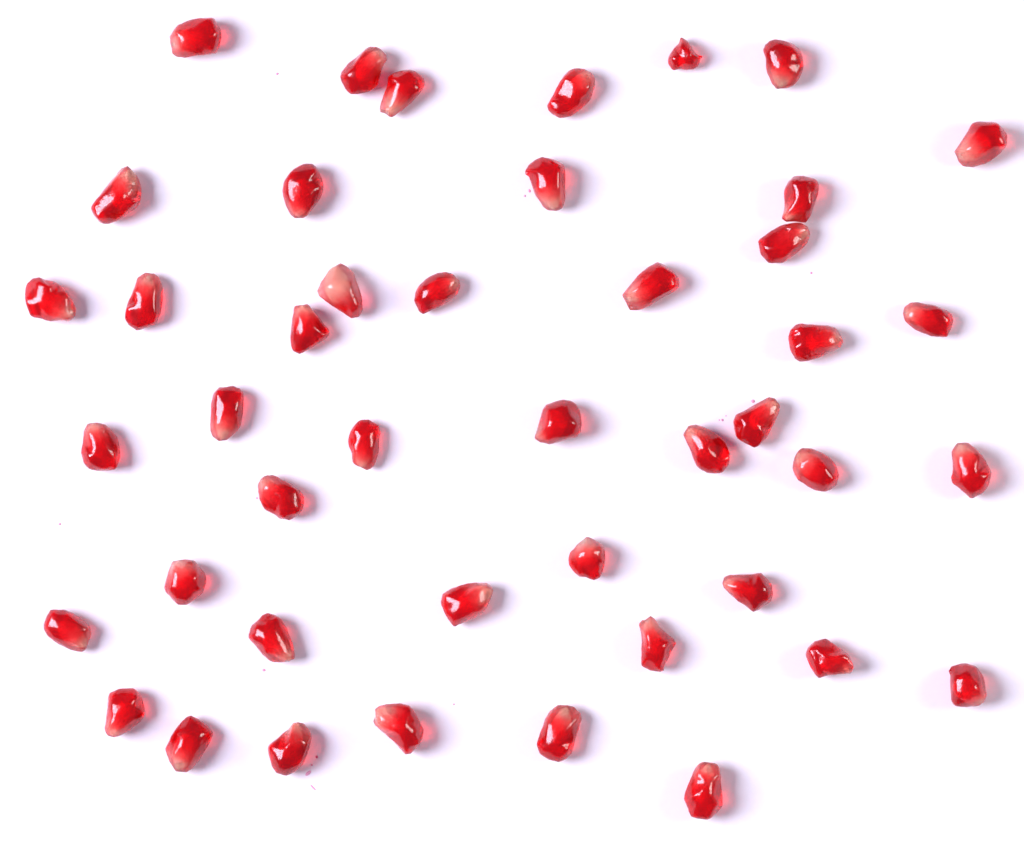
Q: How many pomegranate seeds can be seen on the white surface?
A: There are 44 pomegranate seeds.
